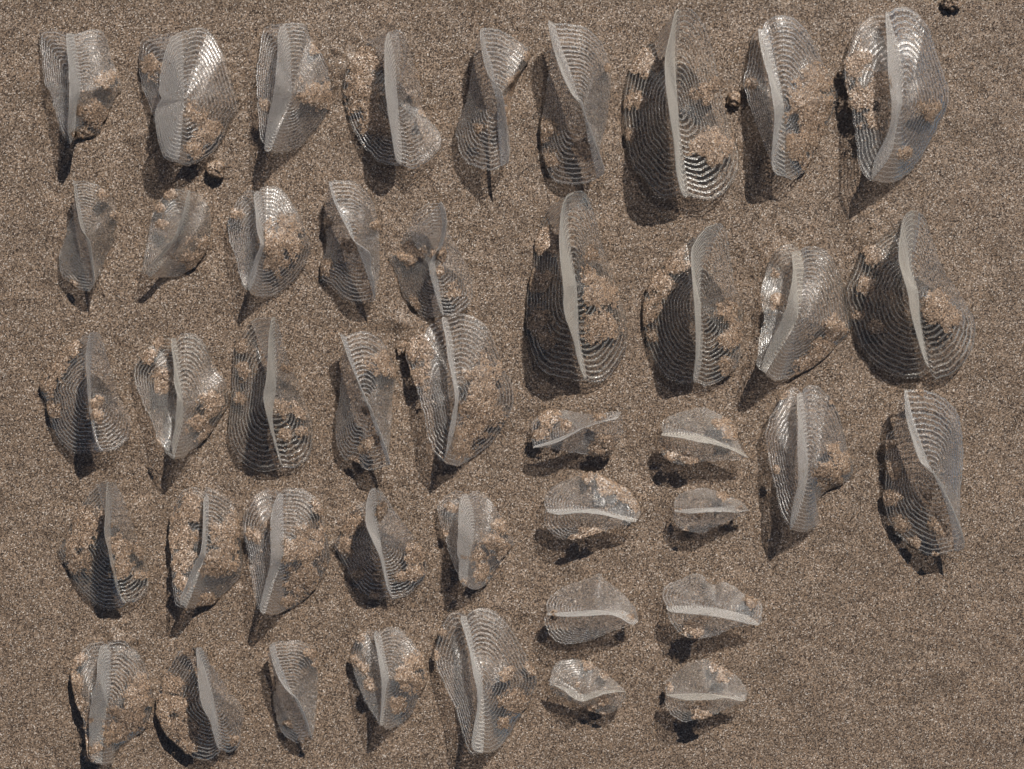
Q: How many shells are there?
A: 43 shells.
